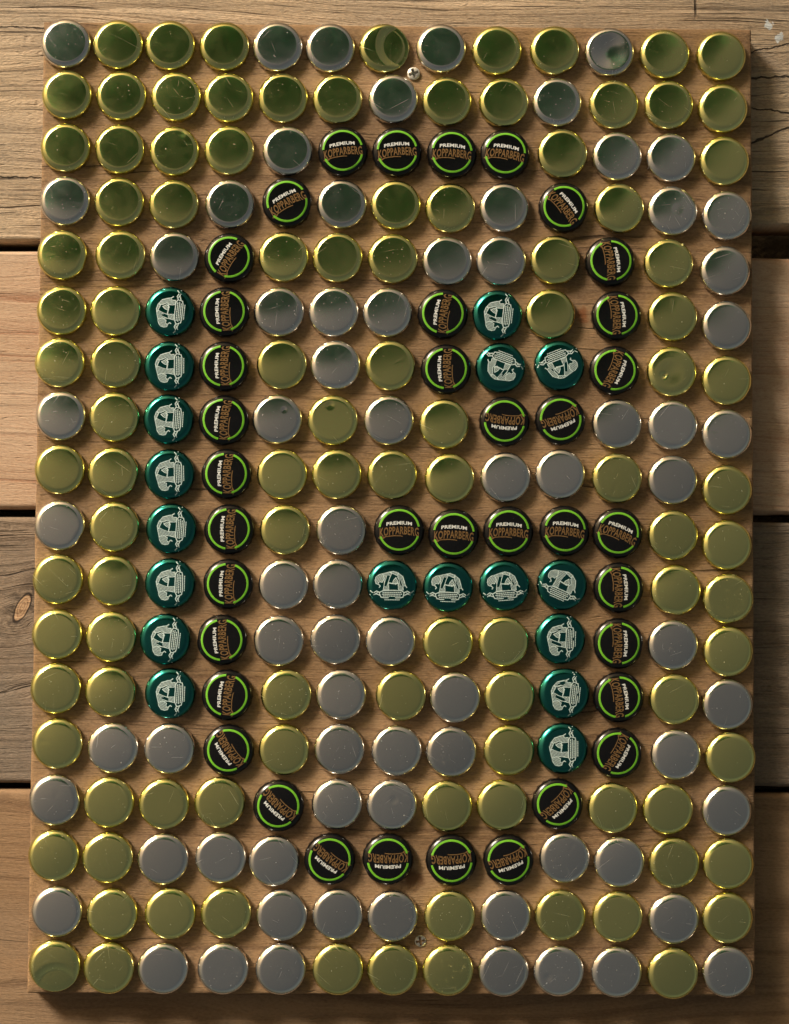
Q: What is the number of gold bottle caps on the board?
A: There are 105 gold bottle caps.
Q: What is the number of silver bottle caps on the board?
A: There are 73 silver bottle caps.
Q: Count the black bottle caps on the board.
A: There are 38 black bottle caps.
